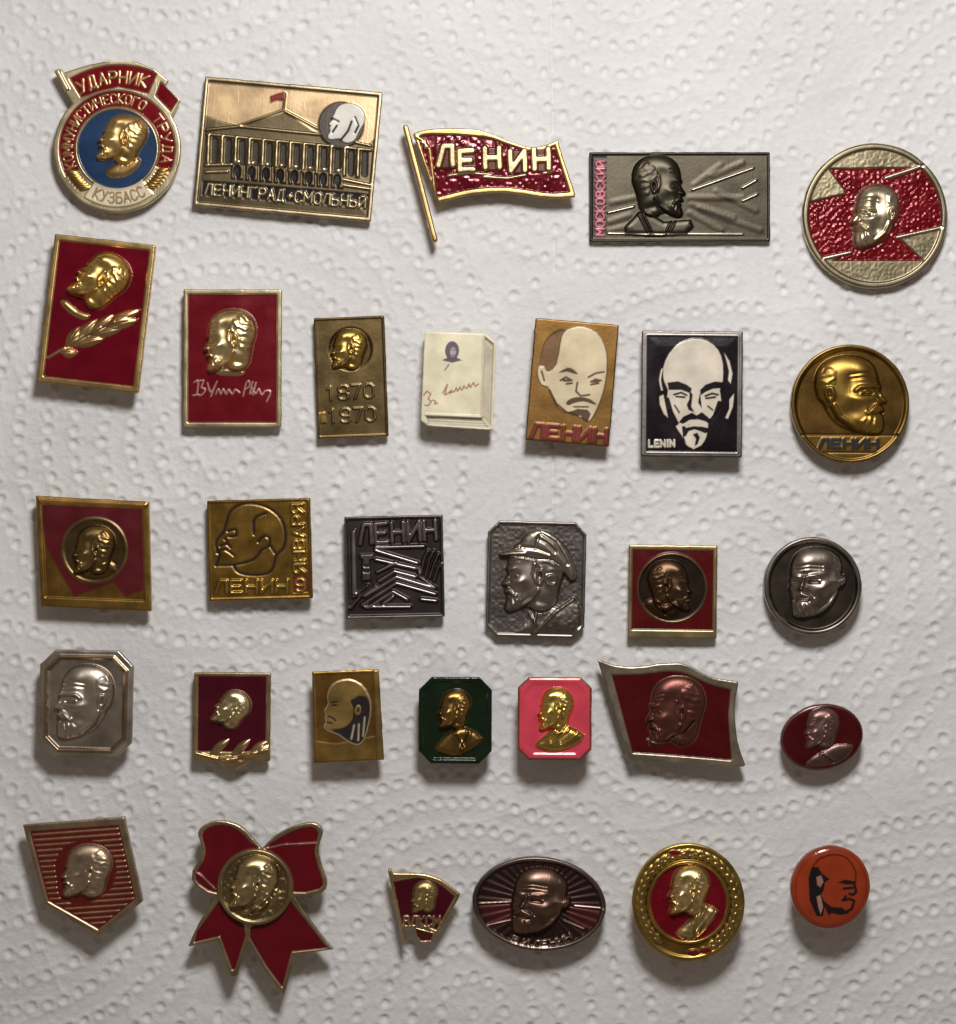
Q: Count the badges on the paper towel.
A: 31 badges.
